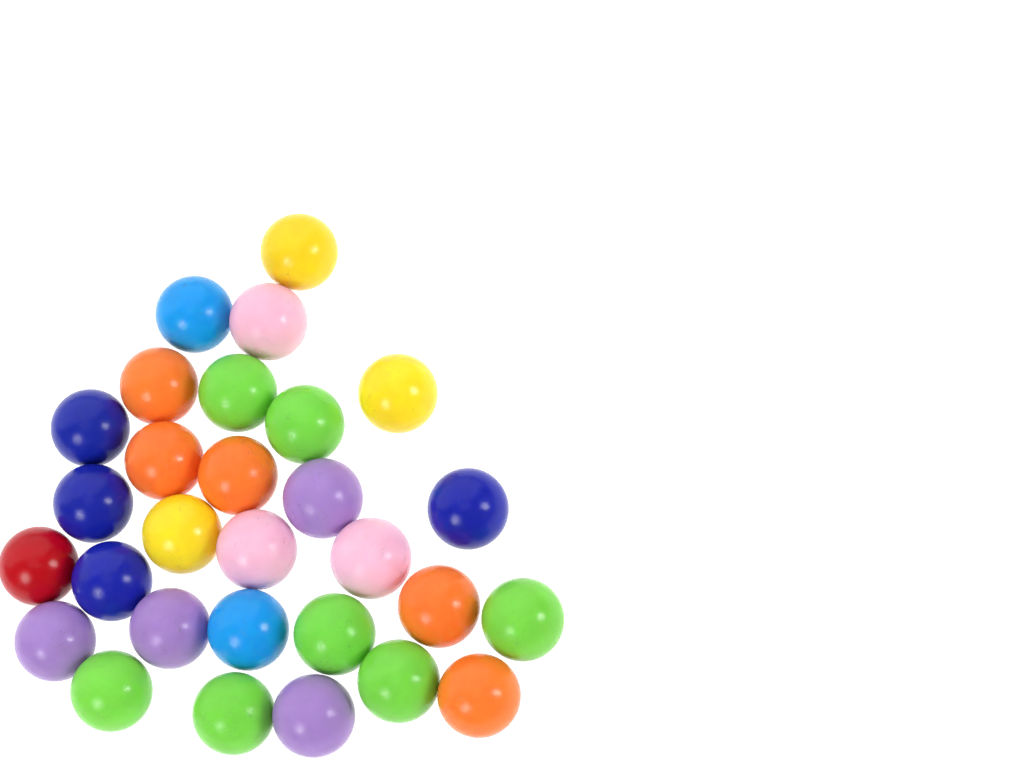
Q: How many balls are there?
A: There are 29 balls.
